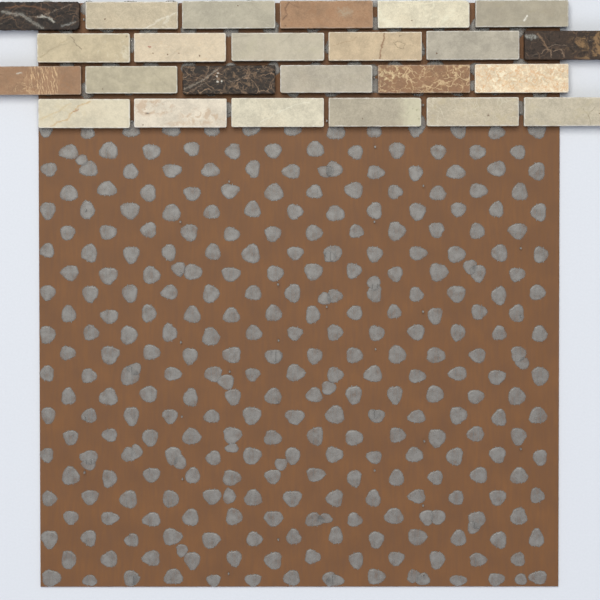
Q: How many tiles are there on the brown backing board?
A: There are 24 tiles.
